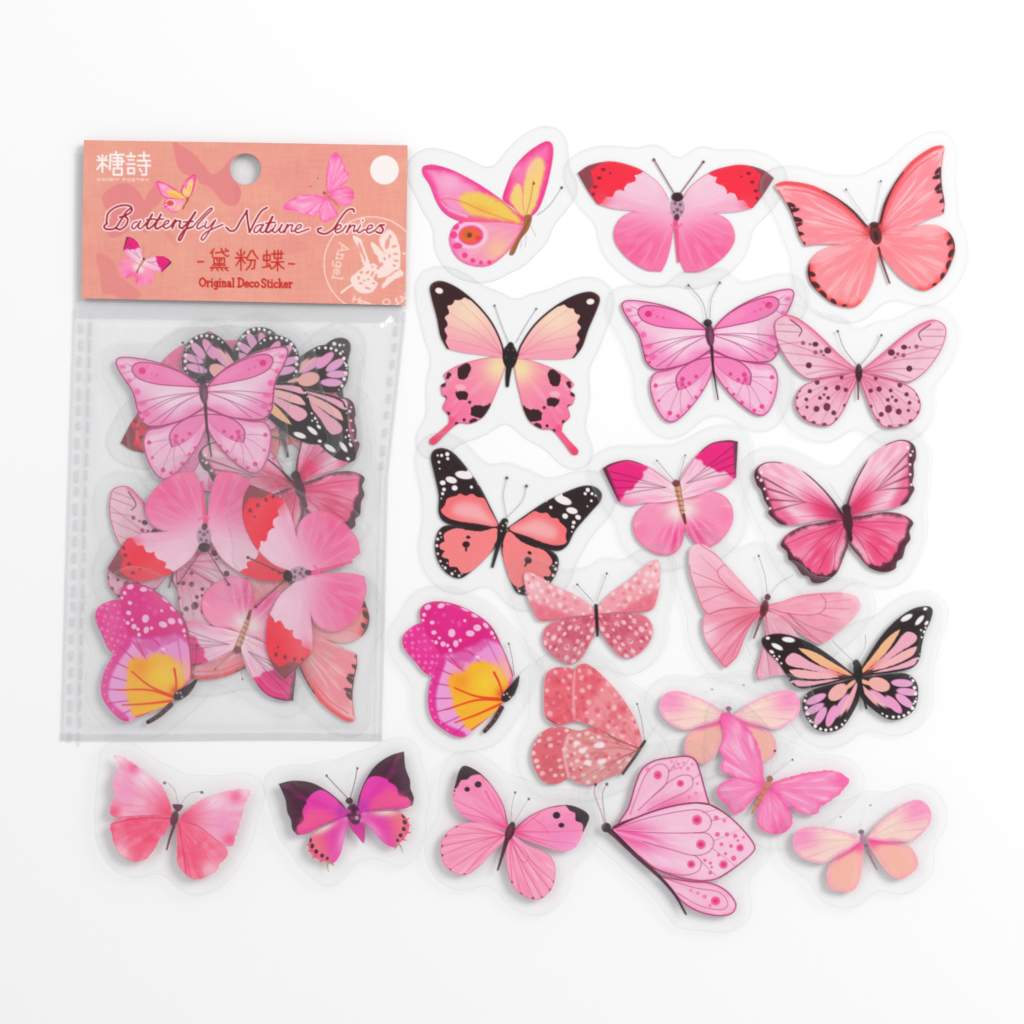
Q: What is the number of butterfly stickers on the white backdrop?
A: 35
